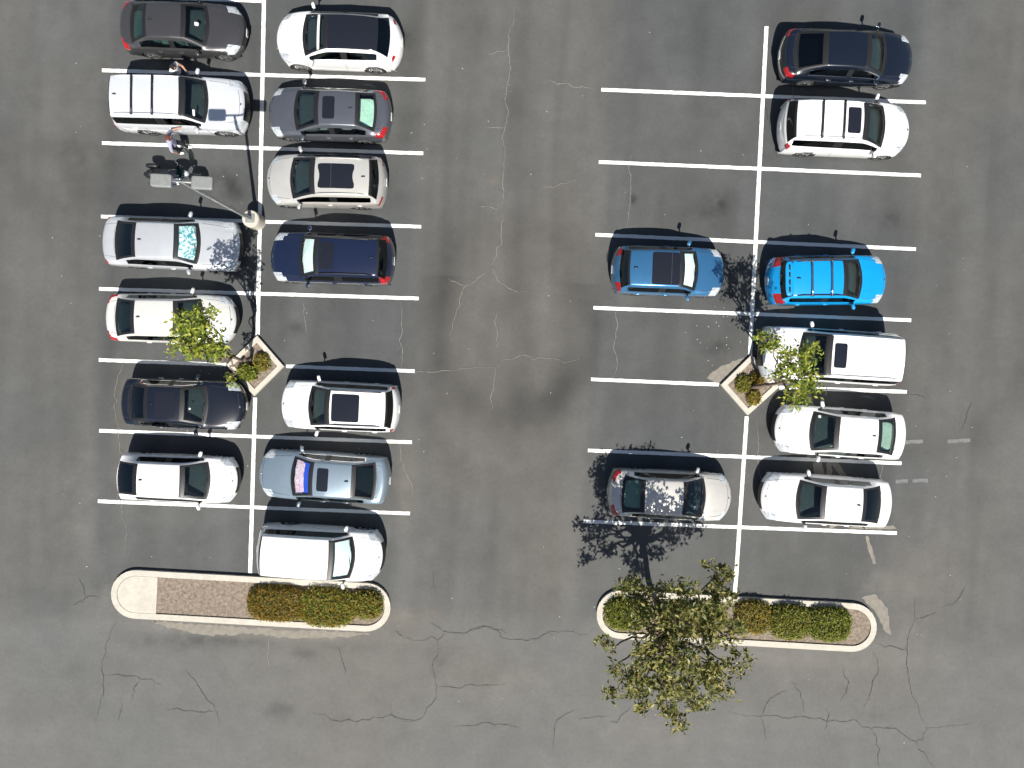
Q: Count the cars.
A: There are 21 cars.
